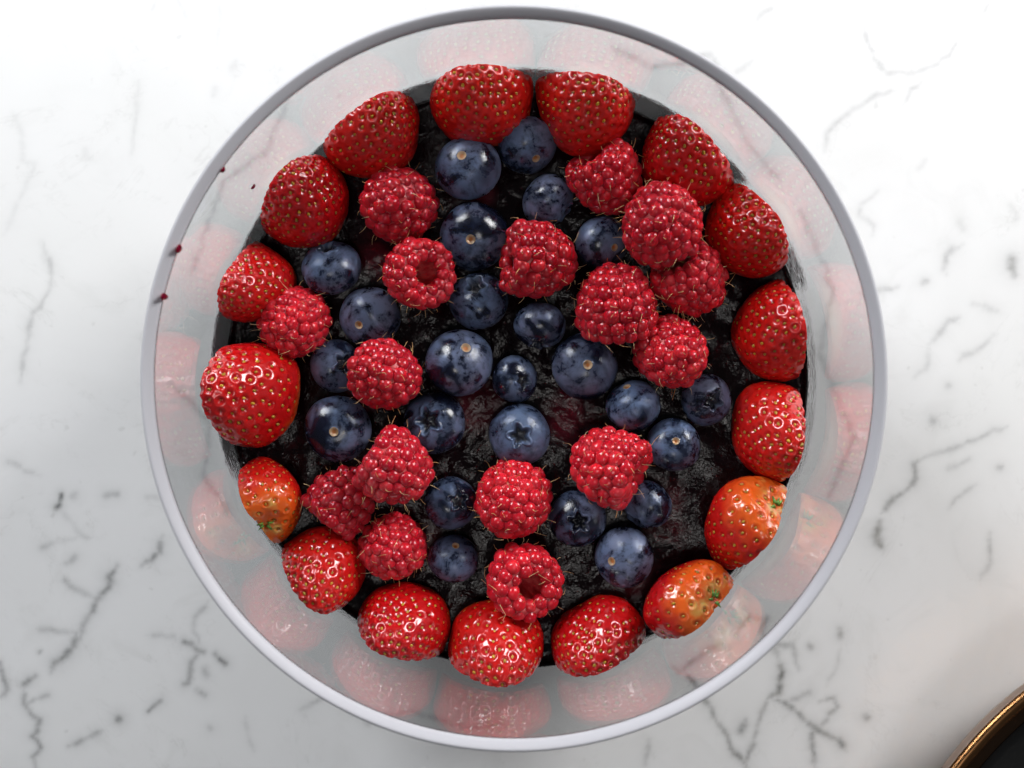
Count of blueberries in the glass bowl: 24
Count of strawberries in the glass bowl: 17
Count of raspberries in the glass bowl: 16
